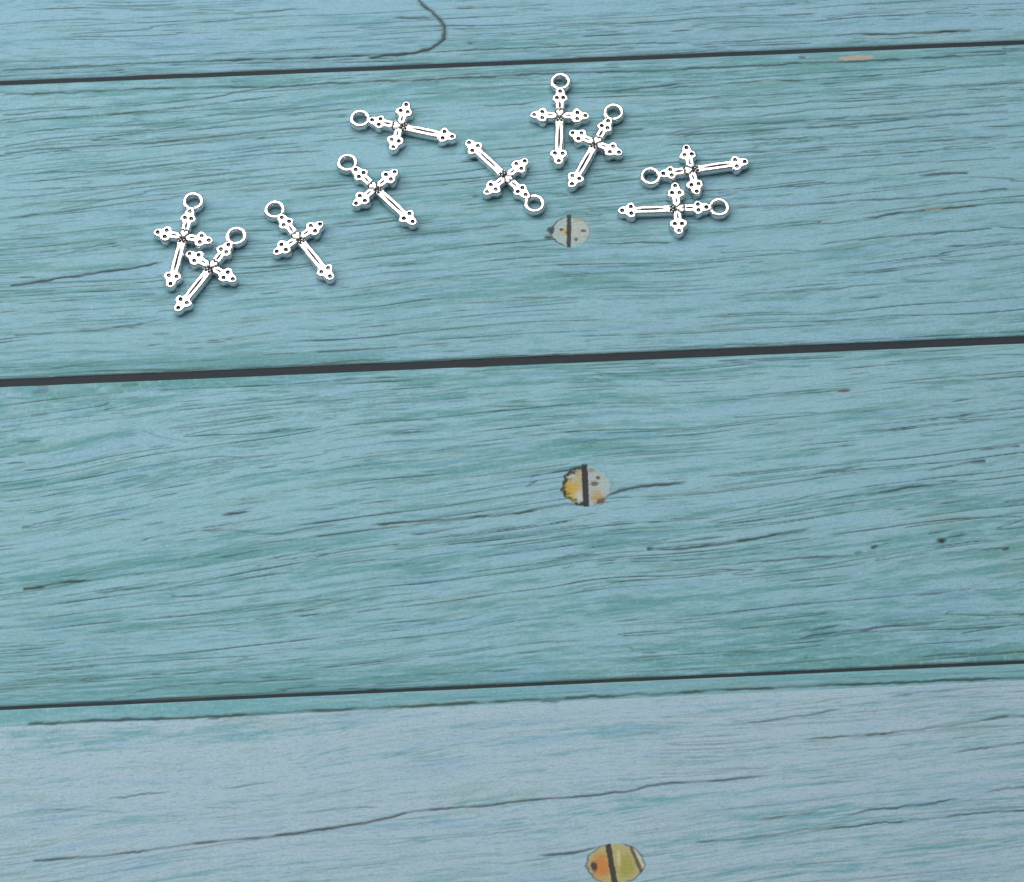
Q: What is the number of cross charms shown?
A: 10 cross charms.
